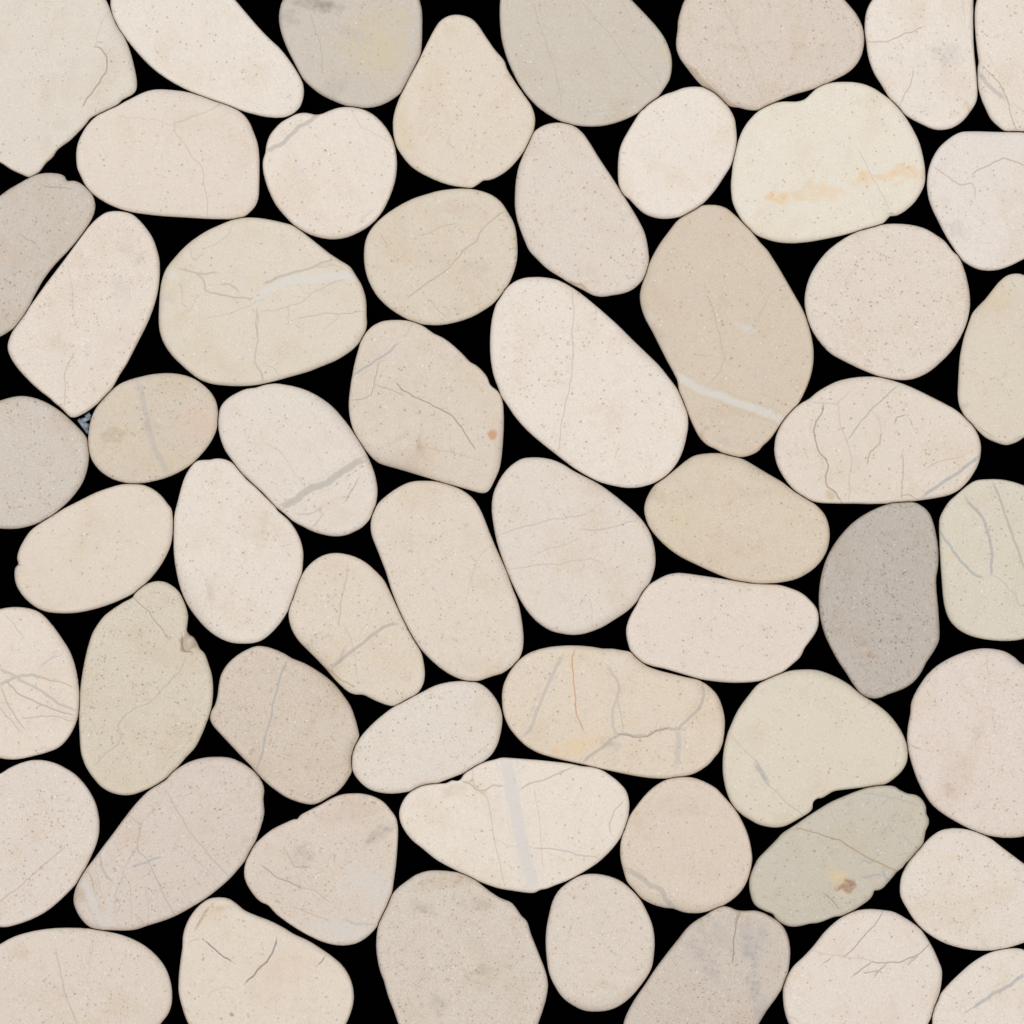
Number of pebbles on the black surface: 57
